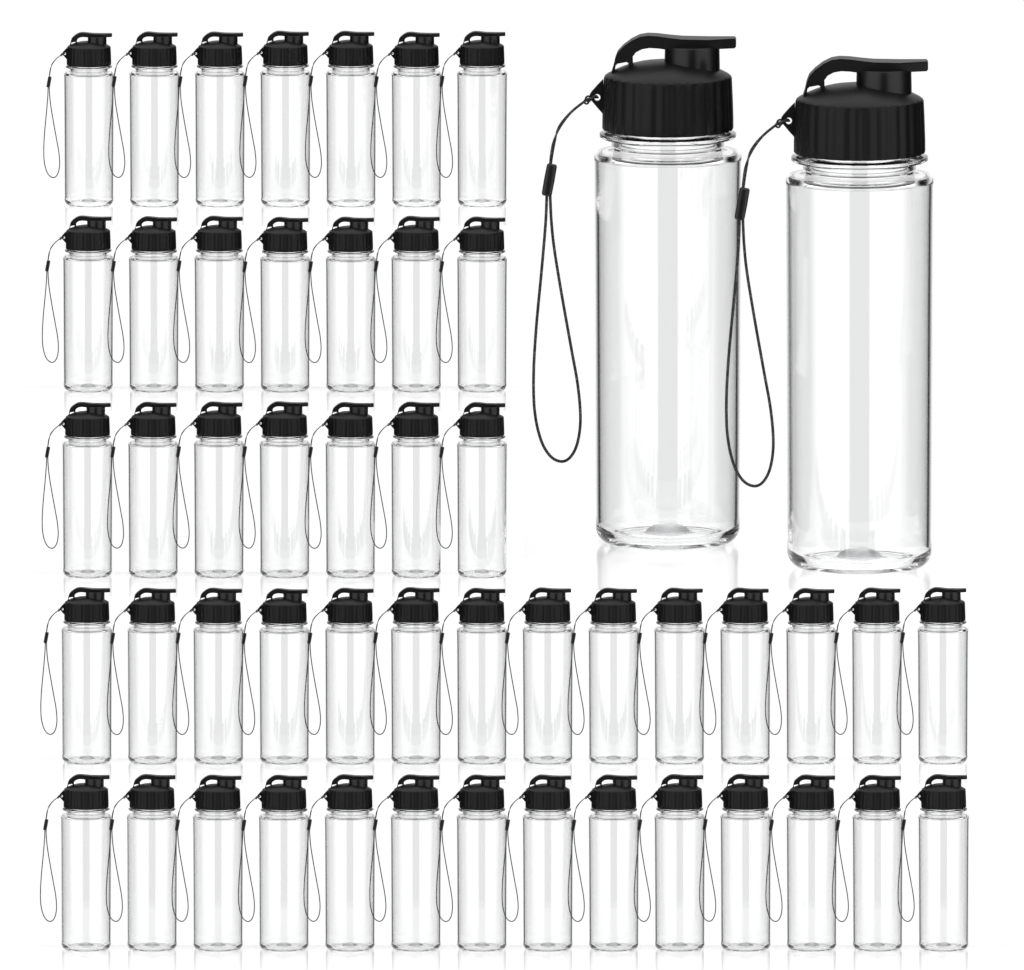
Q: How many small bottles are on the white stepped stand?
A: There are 49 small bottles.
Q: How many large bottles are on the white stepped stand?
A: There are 2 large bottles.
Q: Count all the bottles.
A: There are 51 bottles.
